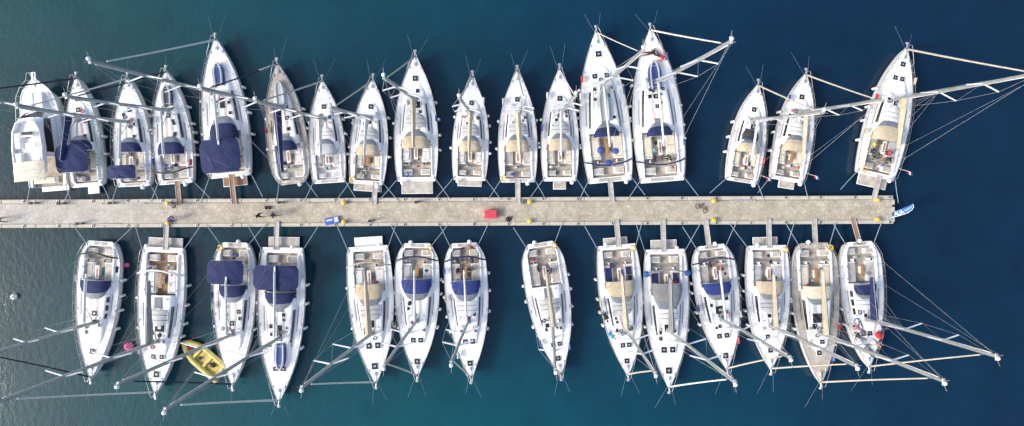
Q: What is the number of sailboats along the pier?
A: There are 30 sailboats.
